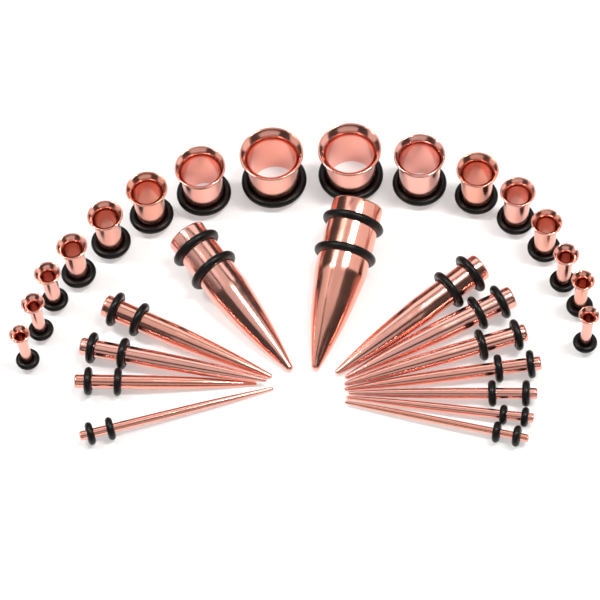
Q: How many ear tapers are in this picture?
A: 13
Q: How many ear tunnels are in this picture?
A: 16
